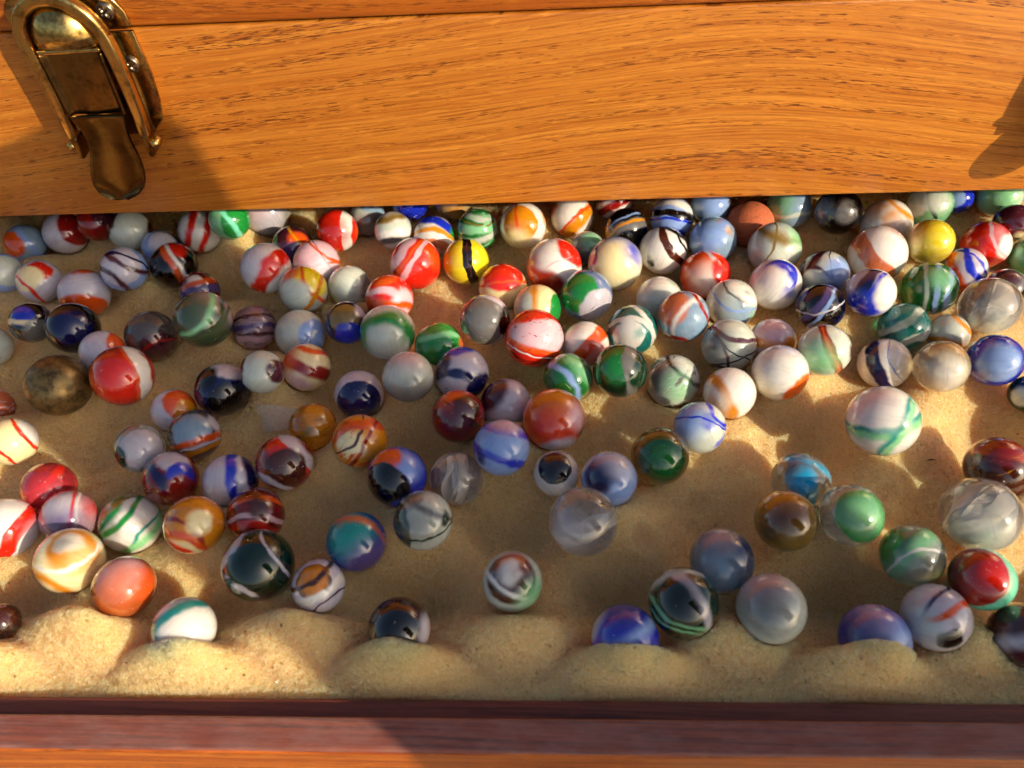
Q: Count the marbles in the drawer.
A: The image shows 157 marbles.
